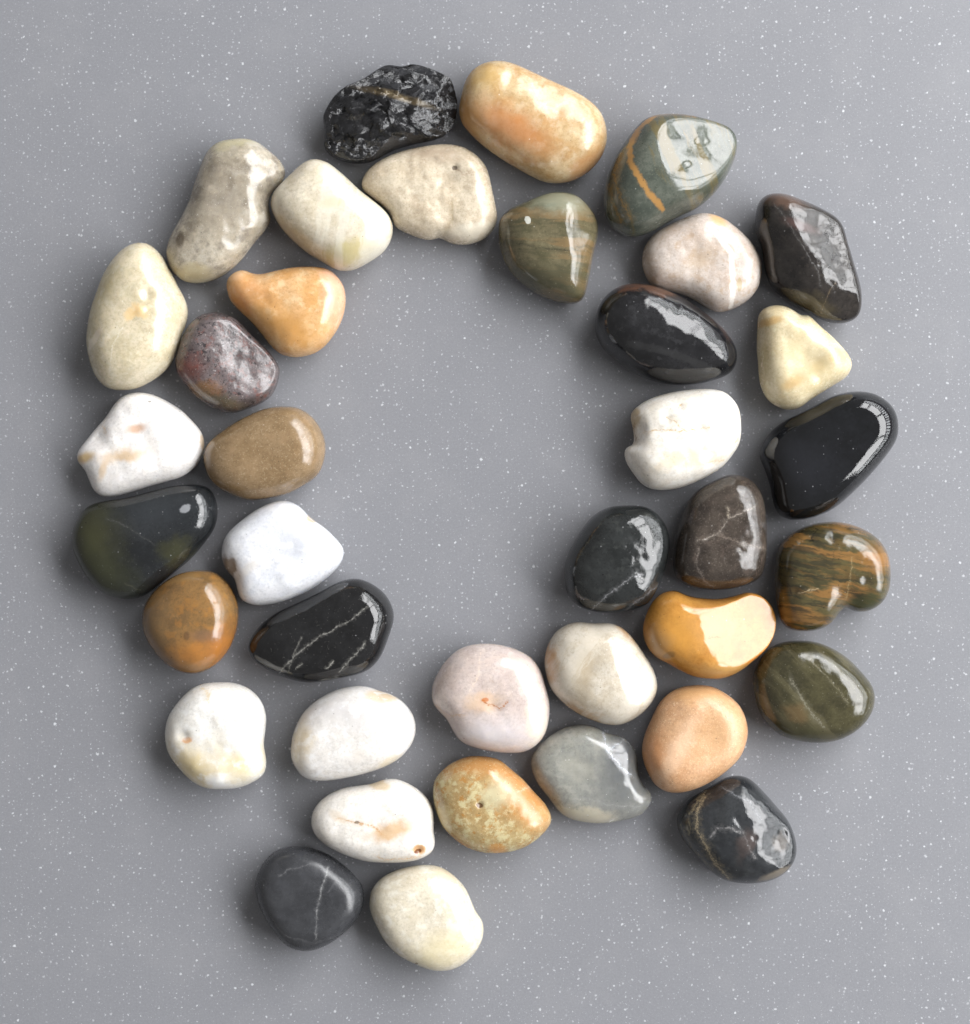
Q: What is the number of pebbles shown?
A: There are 38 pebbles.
